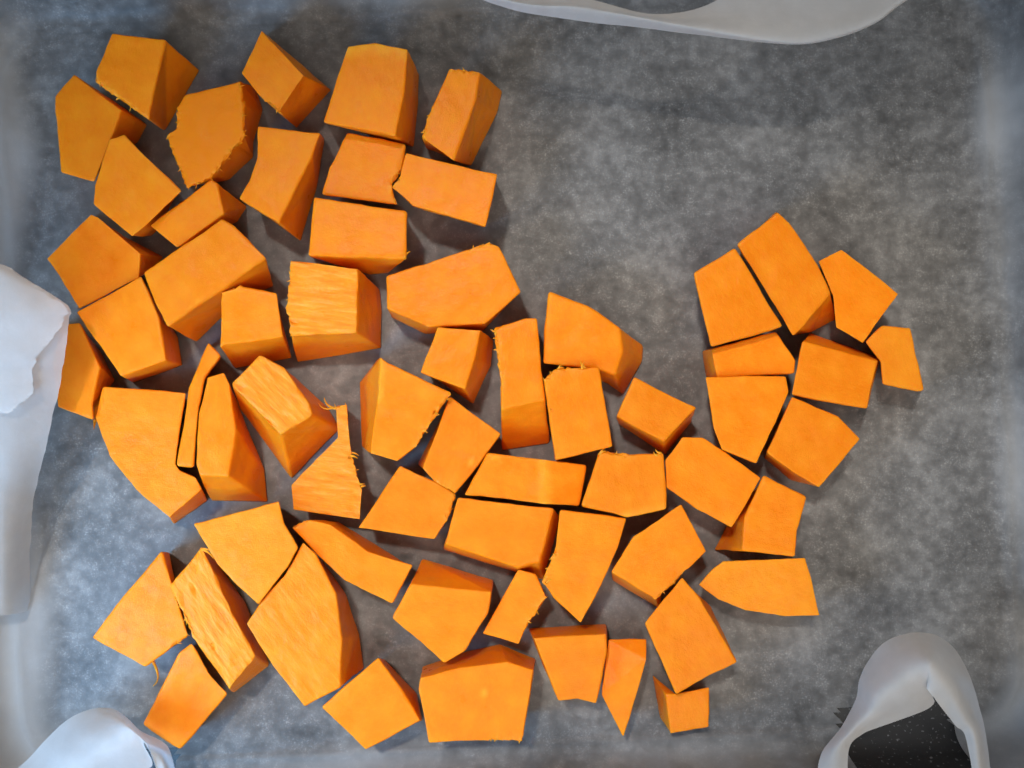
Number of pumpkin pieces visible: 62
